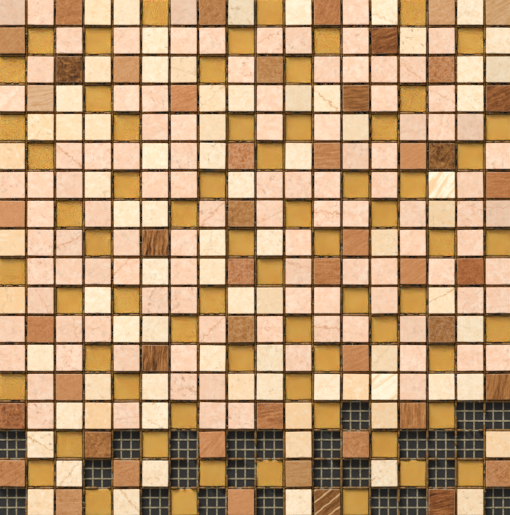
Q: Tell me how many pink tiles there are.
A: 106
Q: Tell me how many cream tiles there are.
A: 77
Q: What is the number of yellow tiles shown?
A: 67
